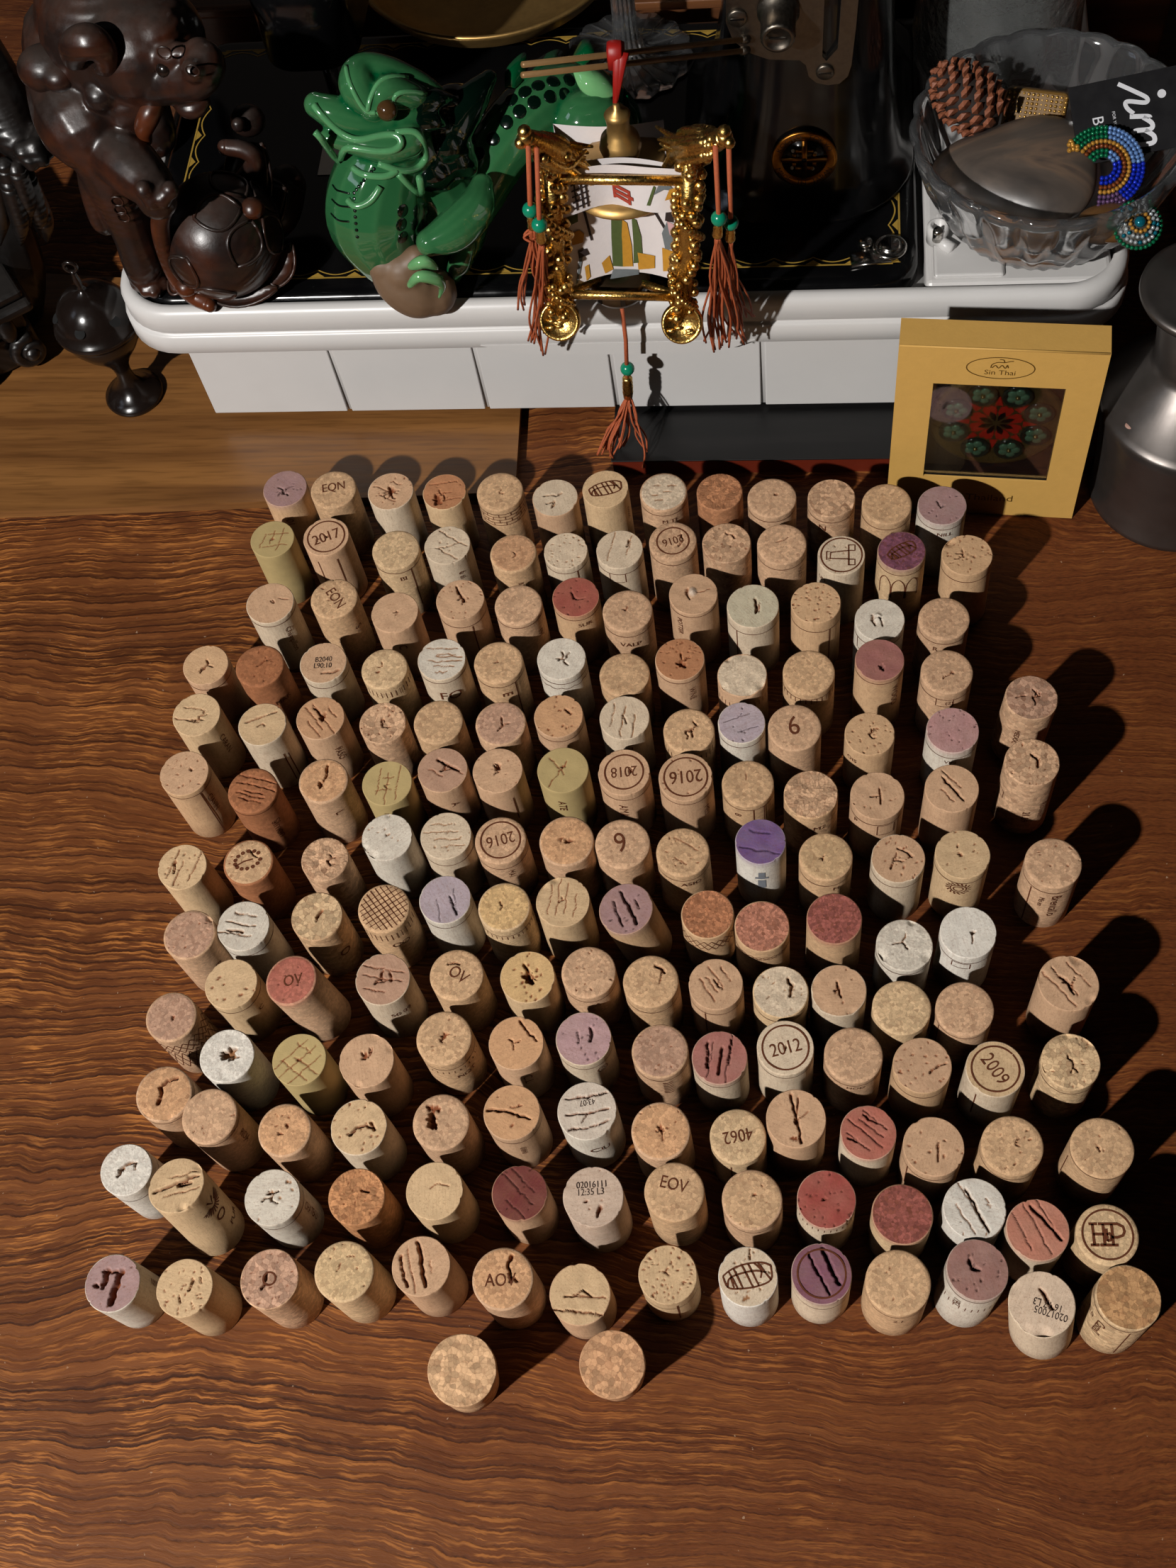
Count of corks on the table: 177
